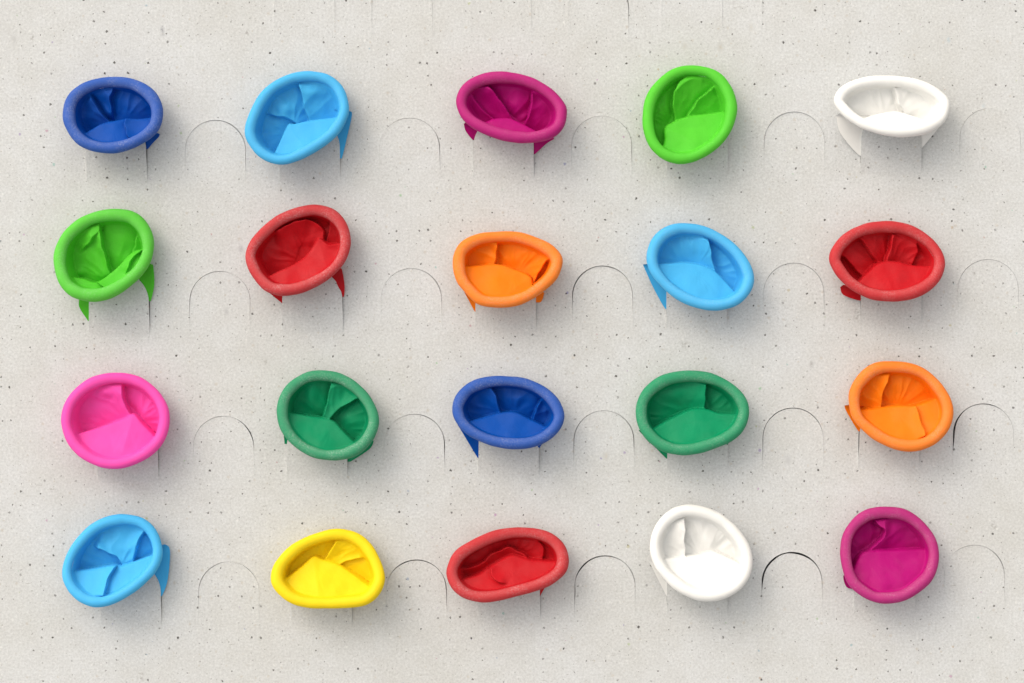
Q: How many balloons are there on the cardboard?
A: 20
